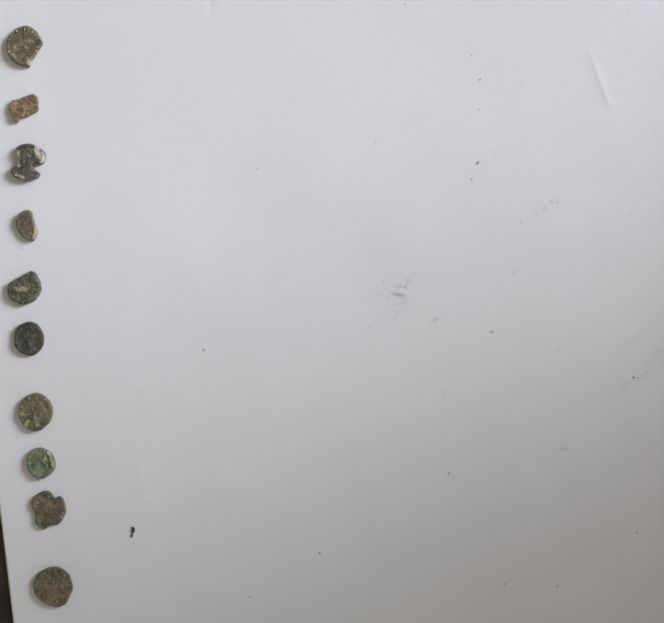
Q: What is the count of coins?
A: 10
